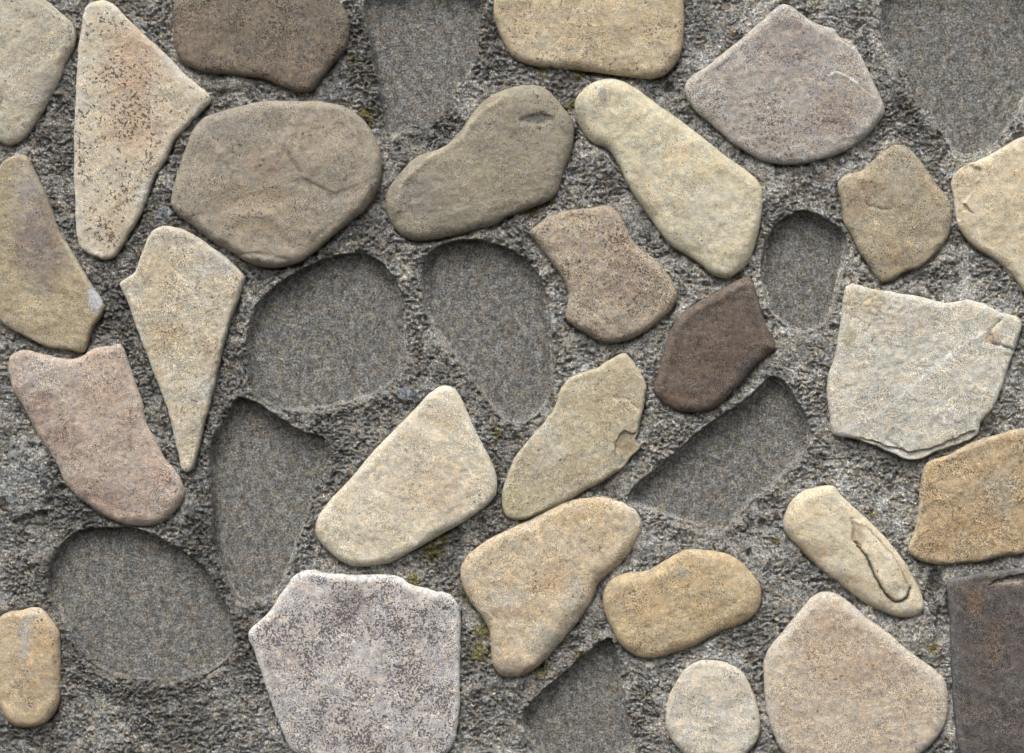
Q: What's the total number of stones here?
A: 27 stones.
